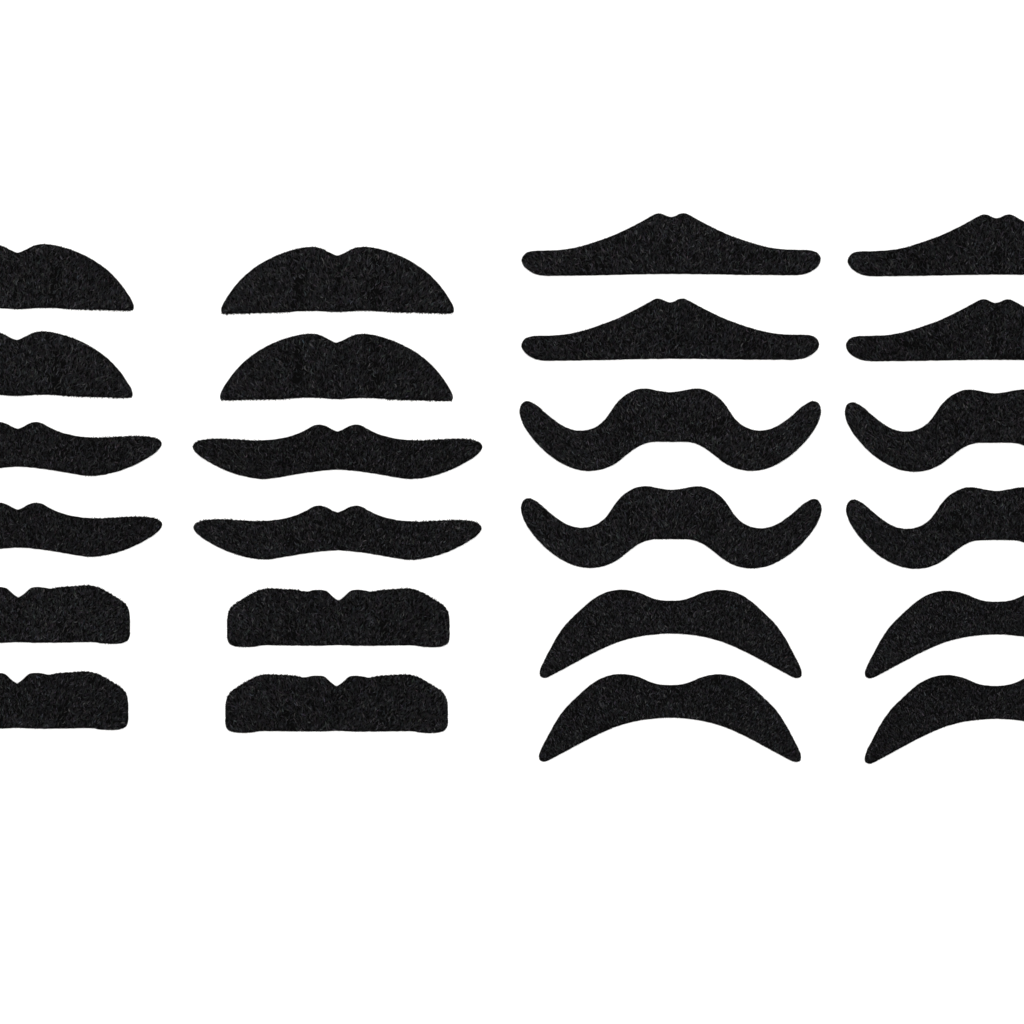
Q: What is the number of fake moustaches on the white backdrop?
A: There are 24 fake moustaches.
